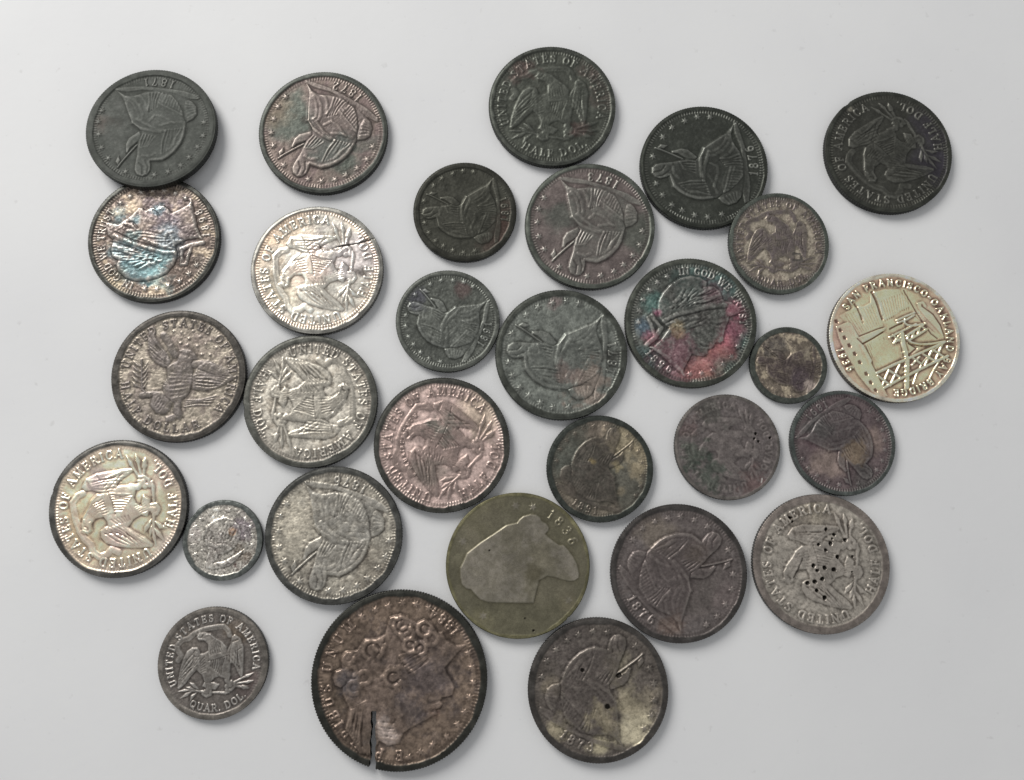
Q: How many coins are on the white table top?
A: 30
